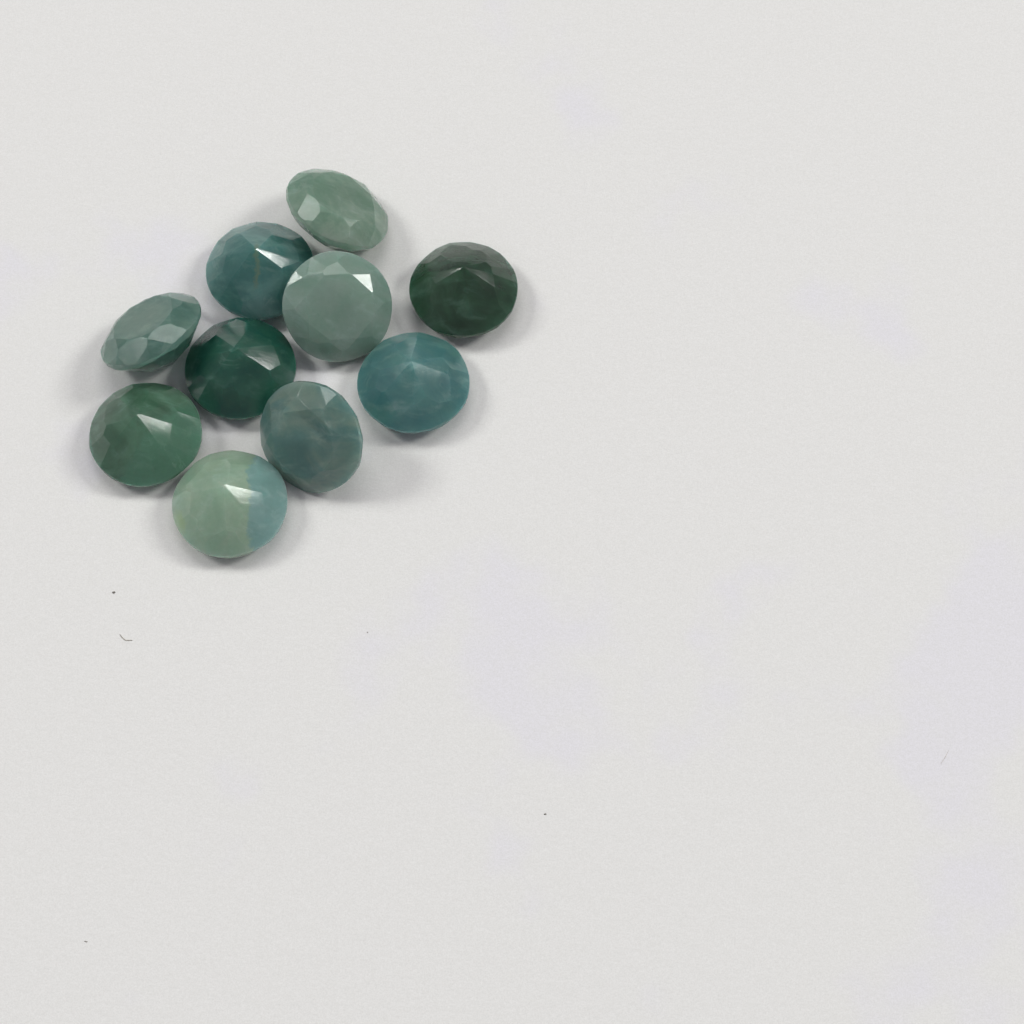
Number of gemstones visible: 10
